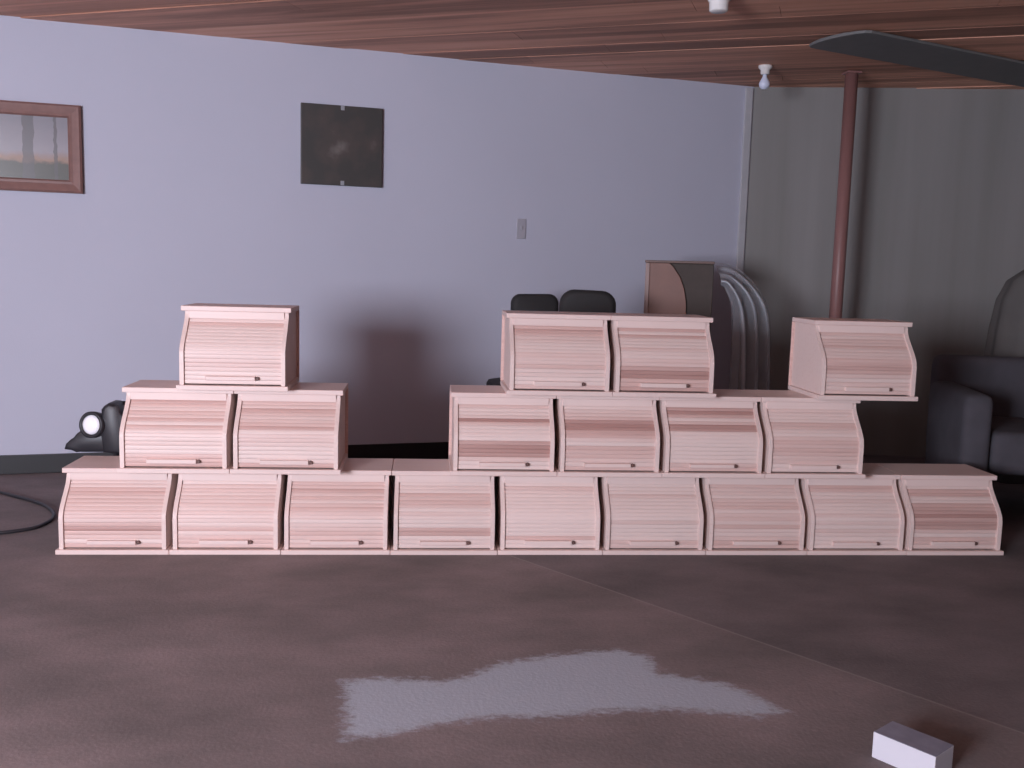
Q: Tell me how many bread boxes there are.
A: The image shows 19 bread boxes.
